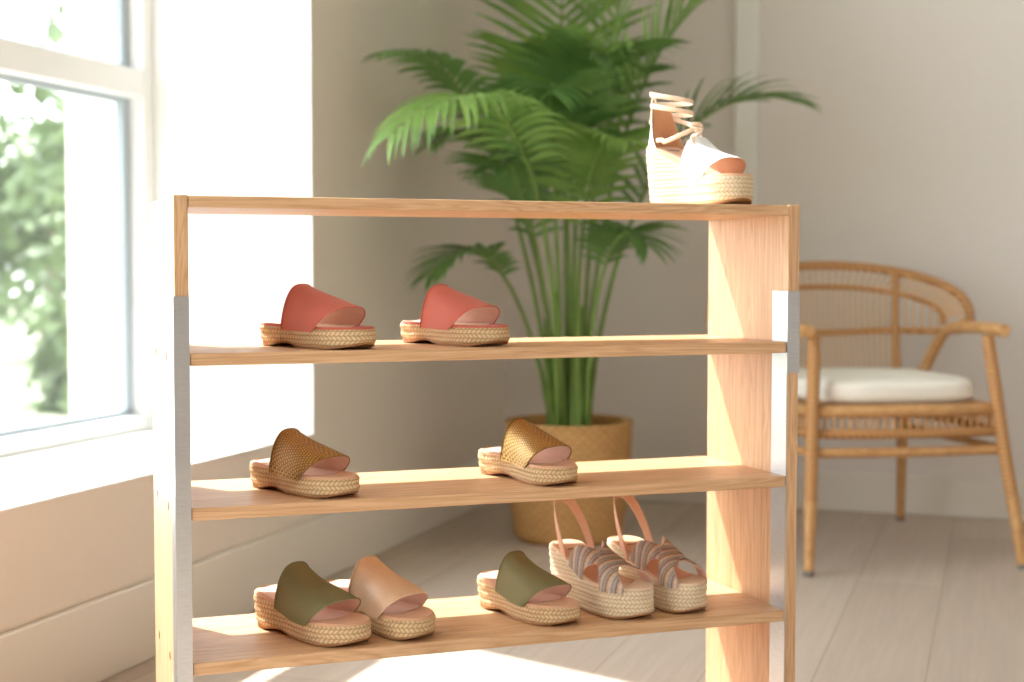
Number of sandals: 10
